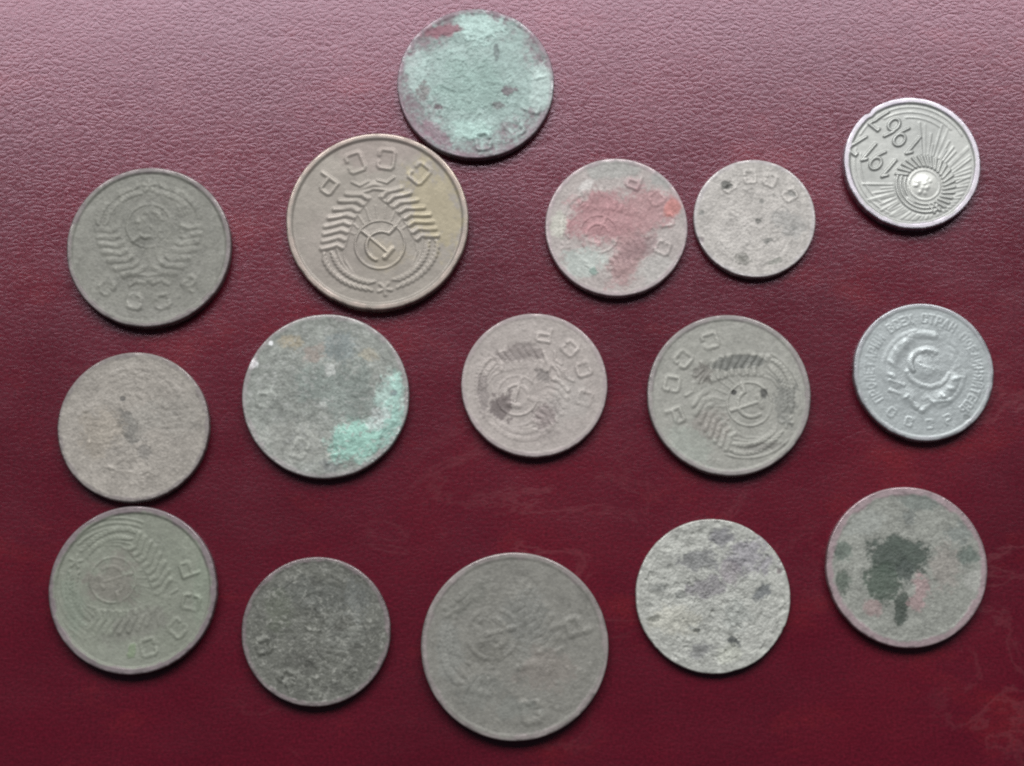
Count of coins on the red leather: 16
